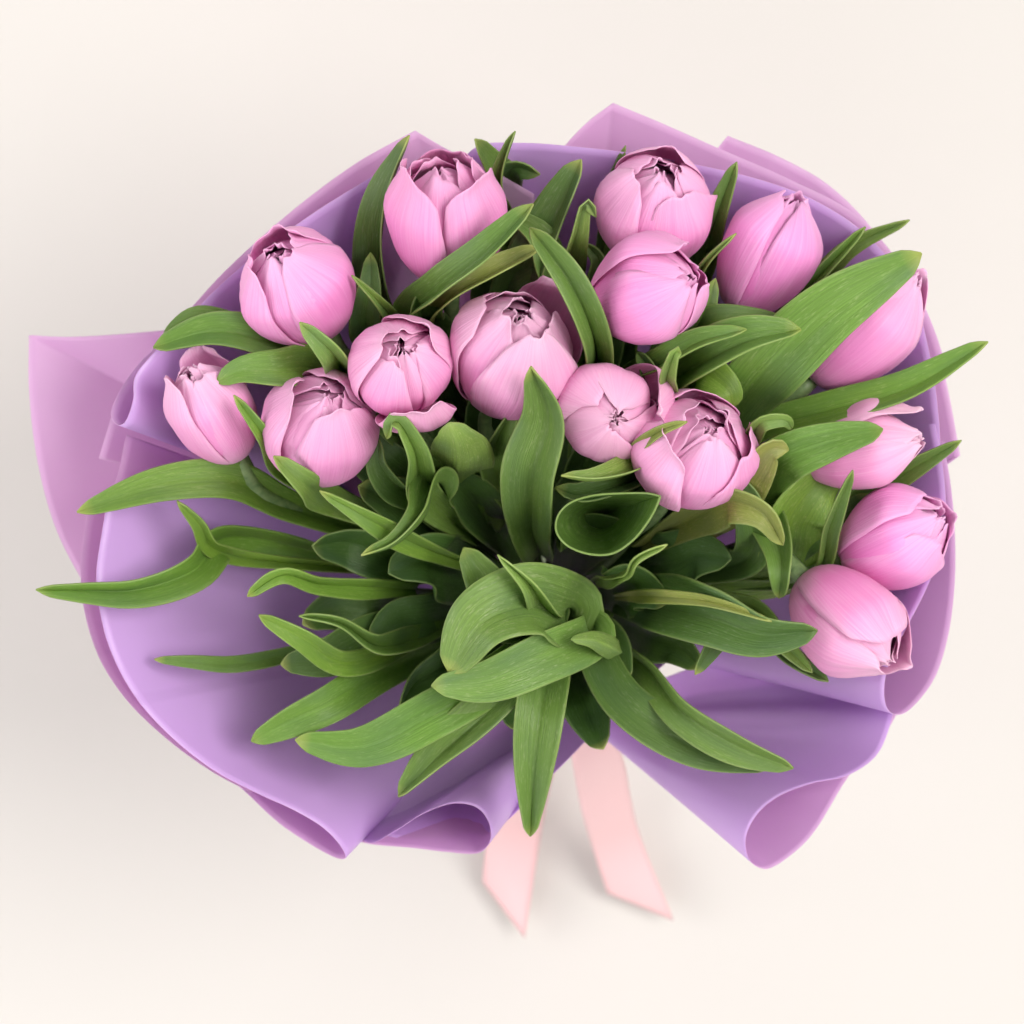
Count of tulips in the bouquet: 15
